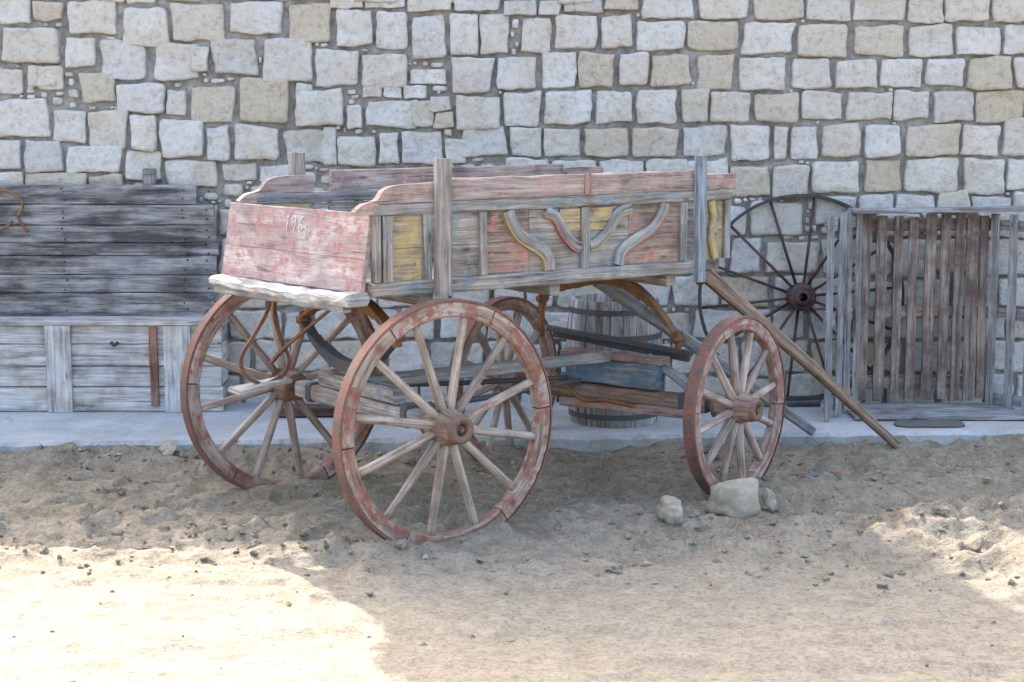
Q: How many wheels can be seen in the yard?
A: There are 5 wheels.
